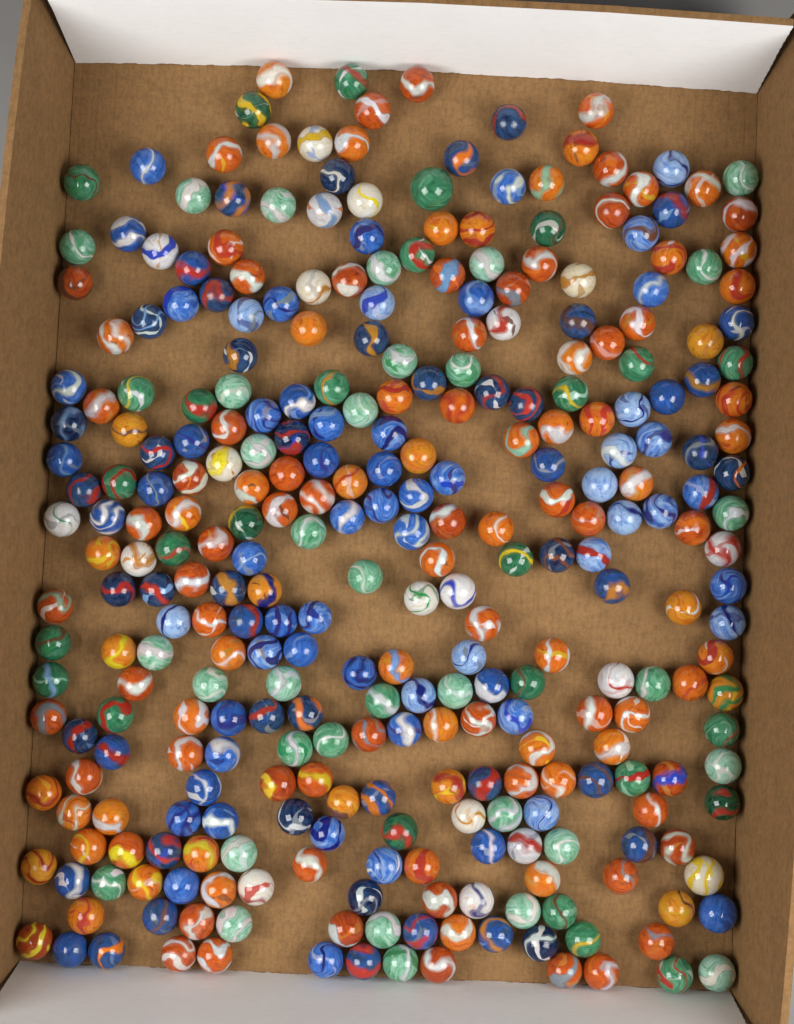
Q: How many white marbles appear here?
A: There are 19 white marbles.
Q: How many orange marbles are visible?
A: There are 121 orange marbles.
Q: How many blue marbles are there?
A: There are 111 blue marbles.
